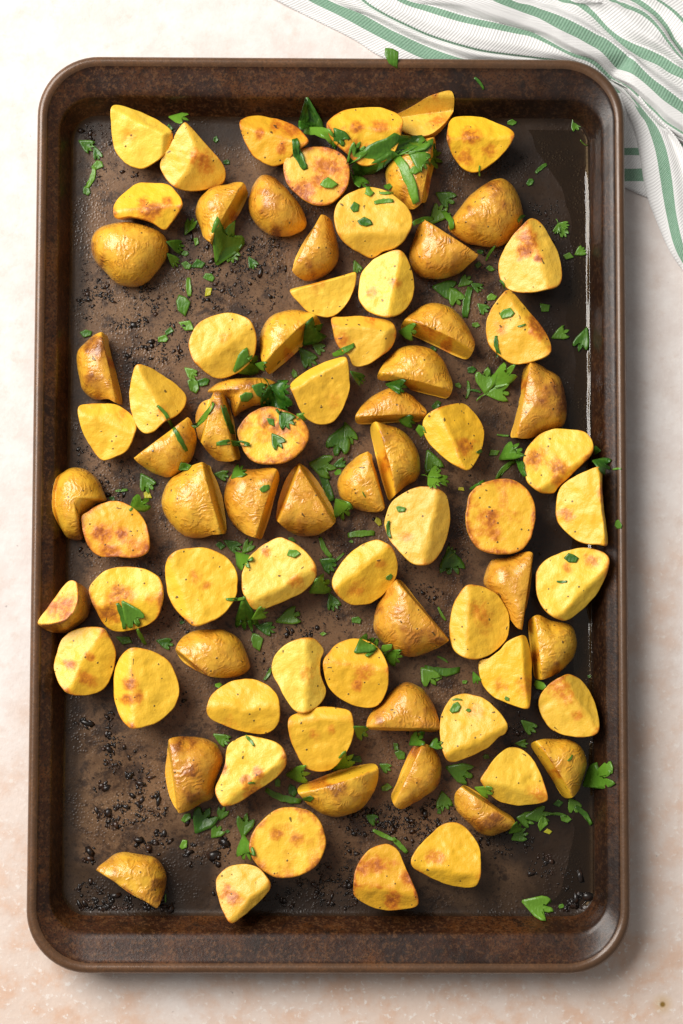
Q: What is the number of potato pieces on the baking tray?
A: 80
